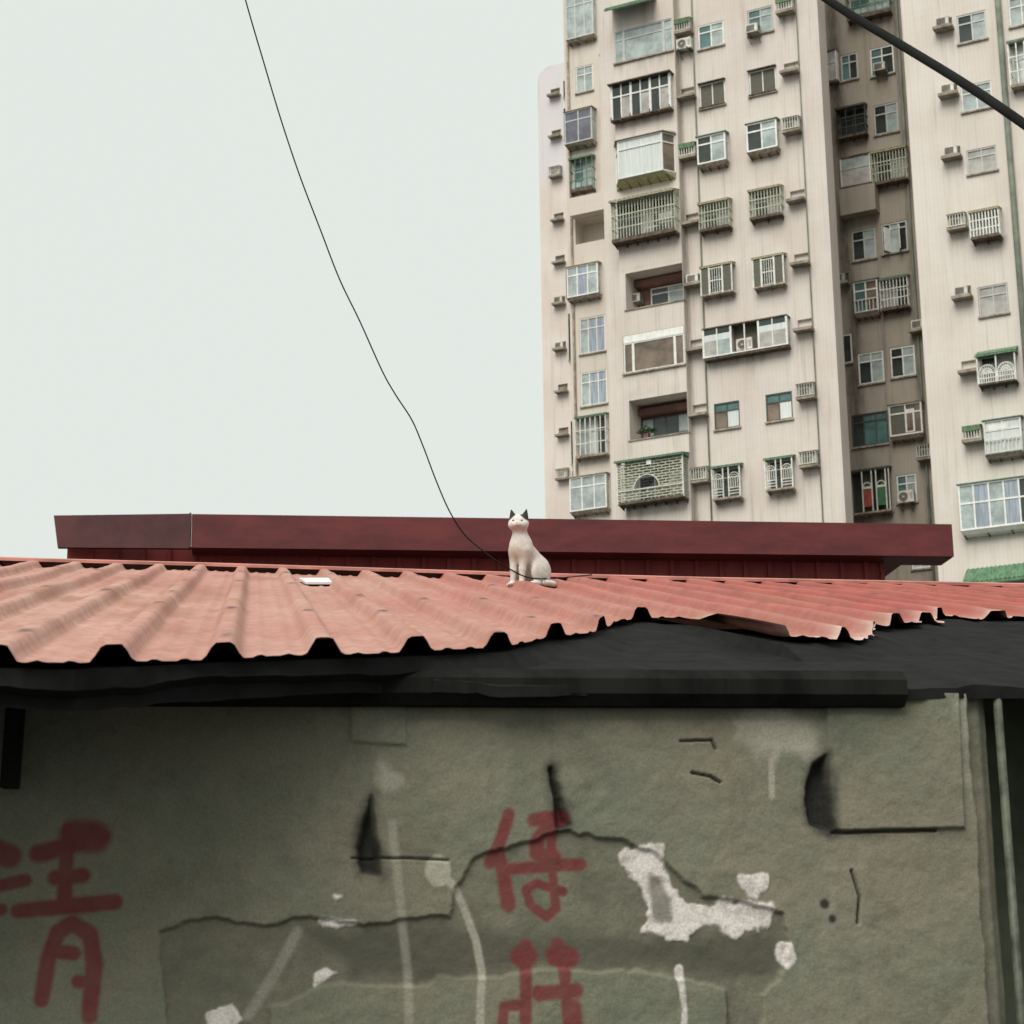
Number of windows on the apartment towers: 62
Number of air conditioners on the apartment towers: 27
